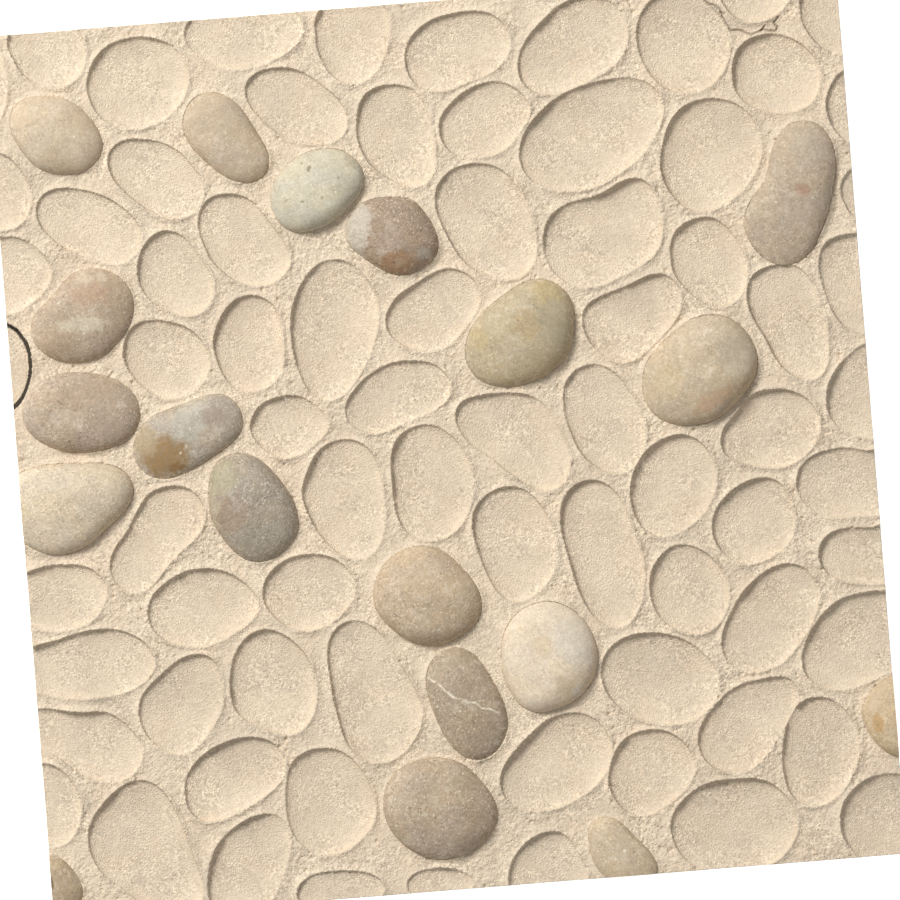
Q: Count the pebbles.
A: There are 19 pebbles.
